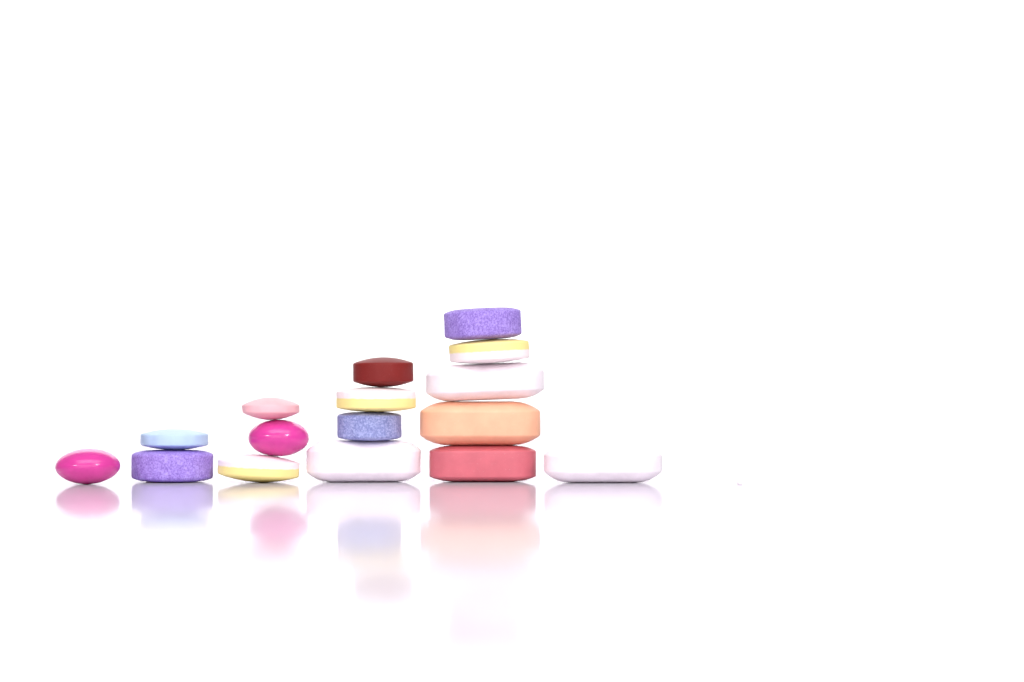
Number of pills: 16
